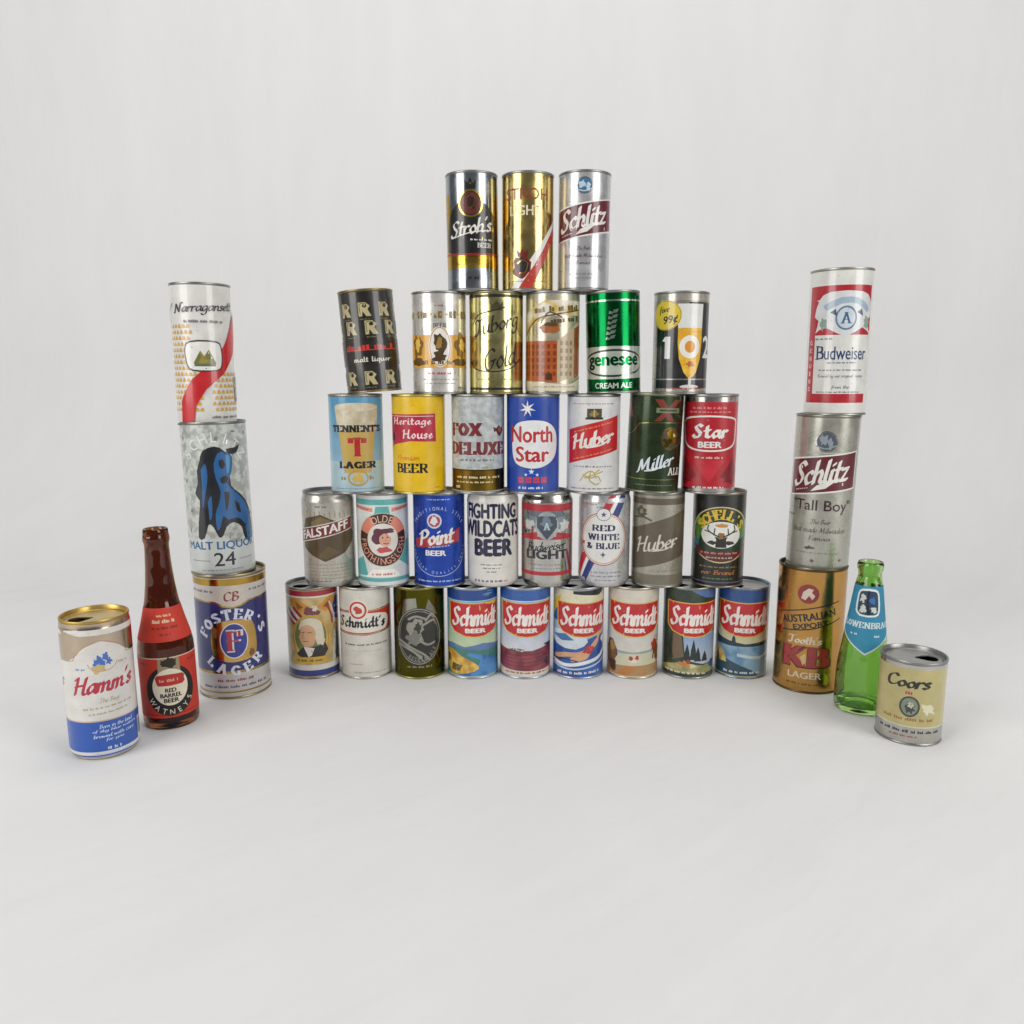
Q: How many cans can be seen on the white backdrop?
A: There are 41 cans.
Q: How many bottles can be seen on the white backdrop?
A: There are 2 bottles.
